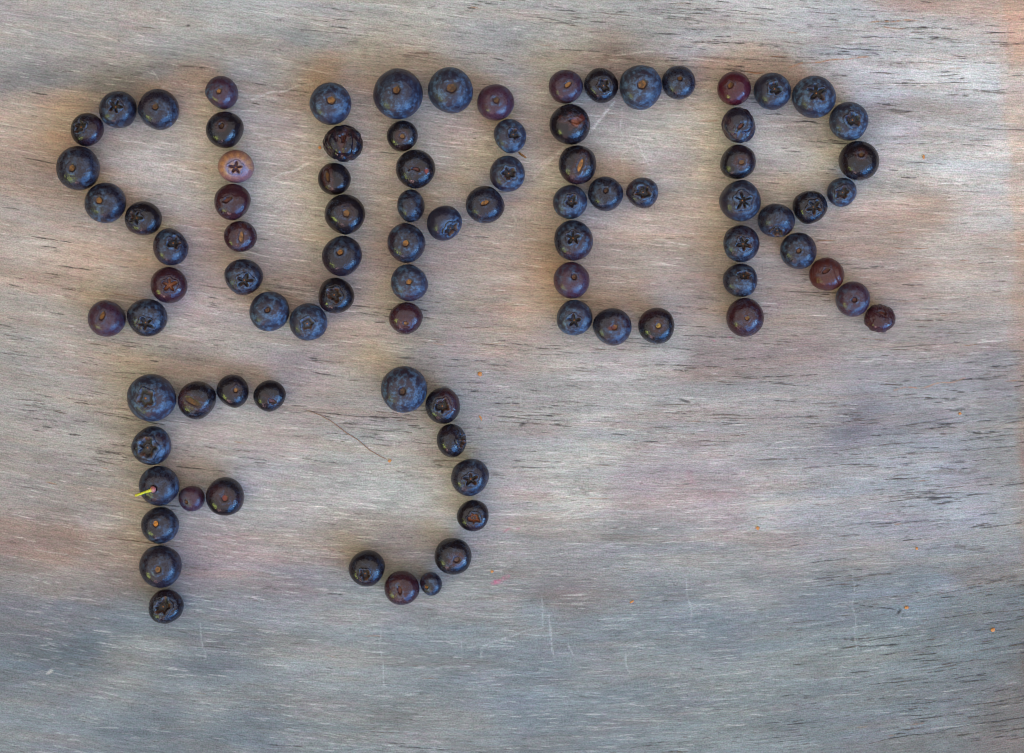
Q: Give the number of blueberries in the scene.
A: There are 89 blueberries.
